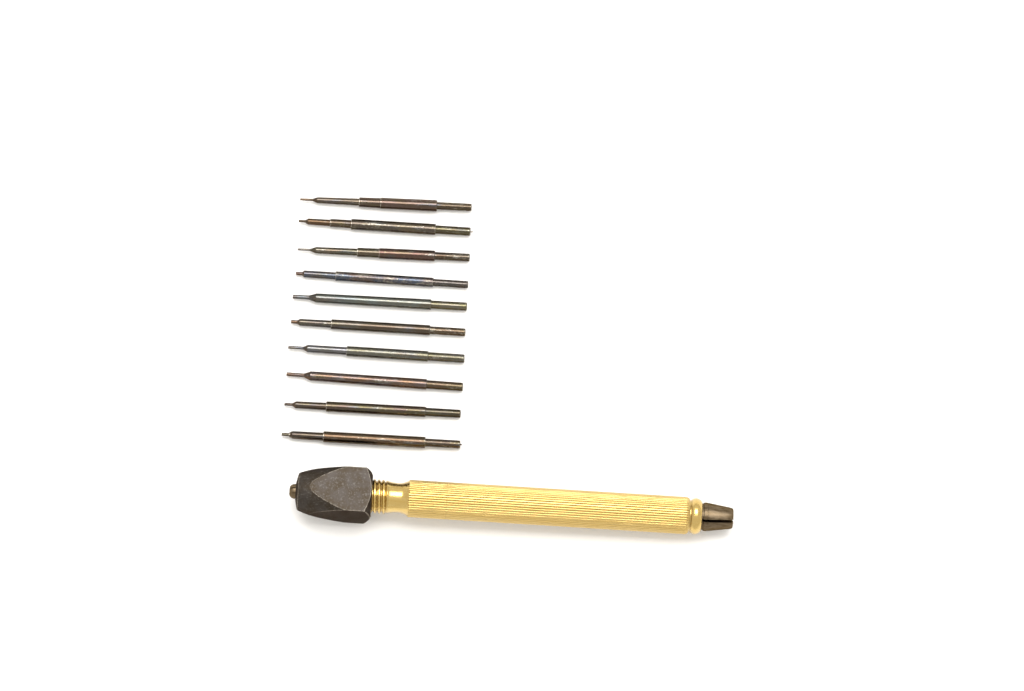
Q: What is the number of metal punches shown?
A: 10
